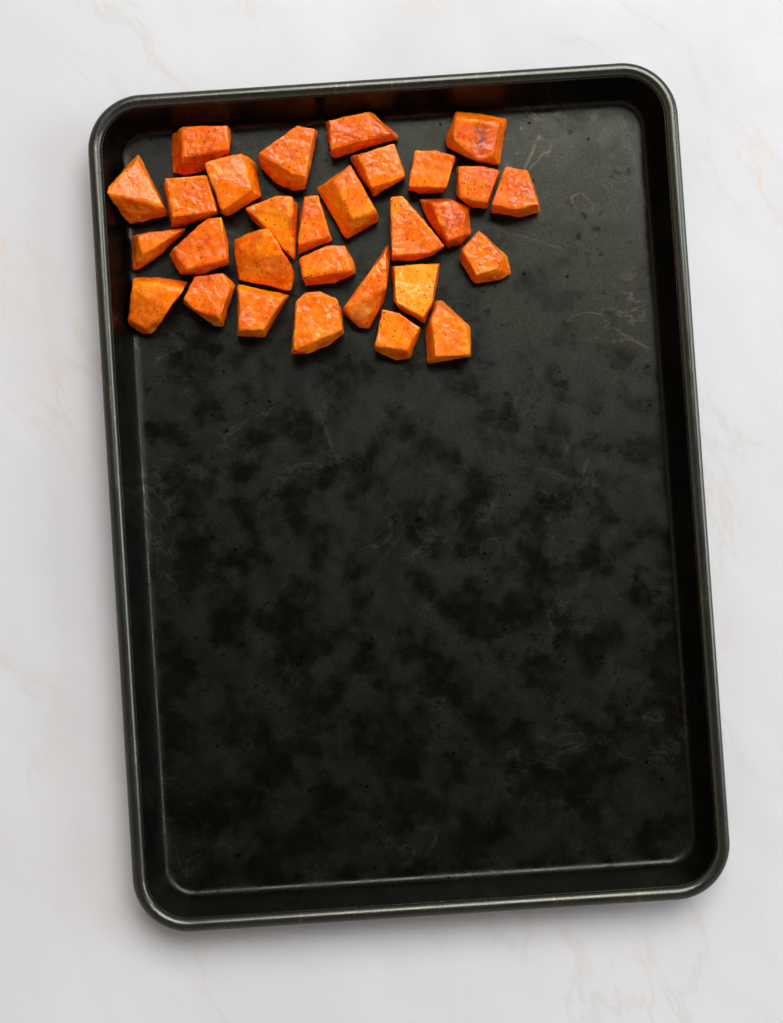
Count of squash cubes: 29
